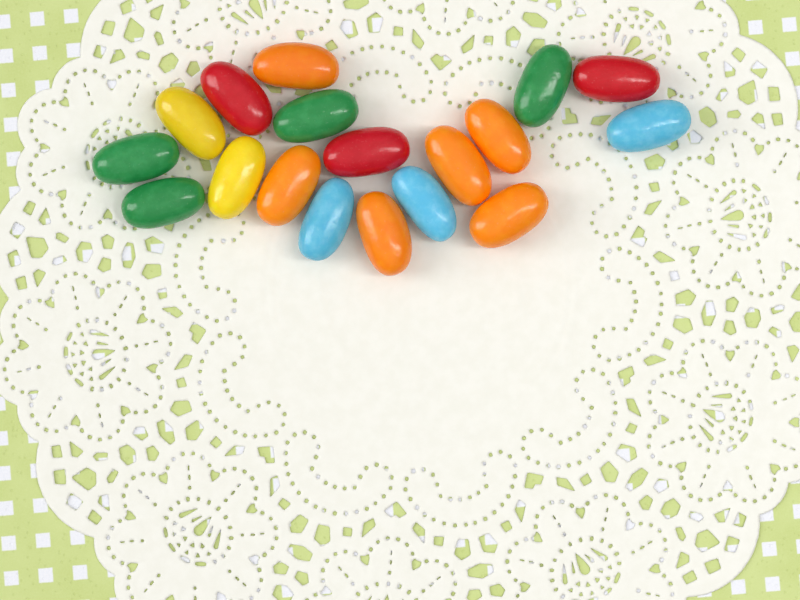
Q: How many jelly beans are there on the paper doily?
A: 18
